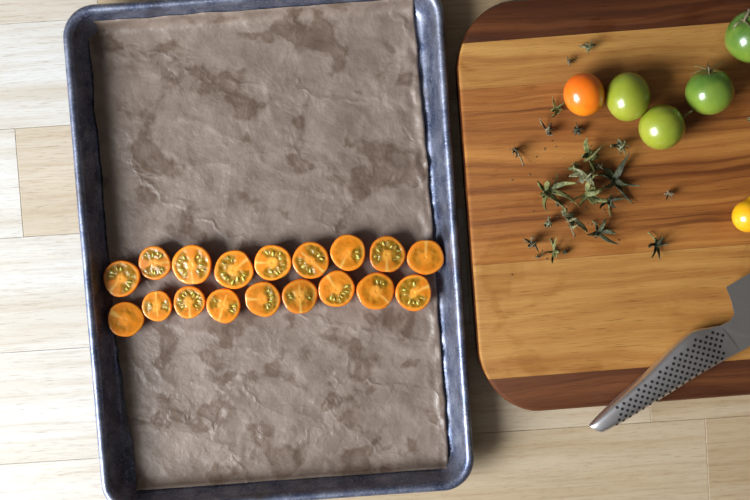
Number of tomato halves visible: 18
